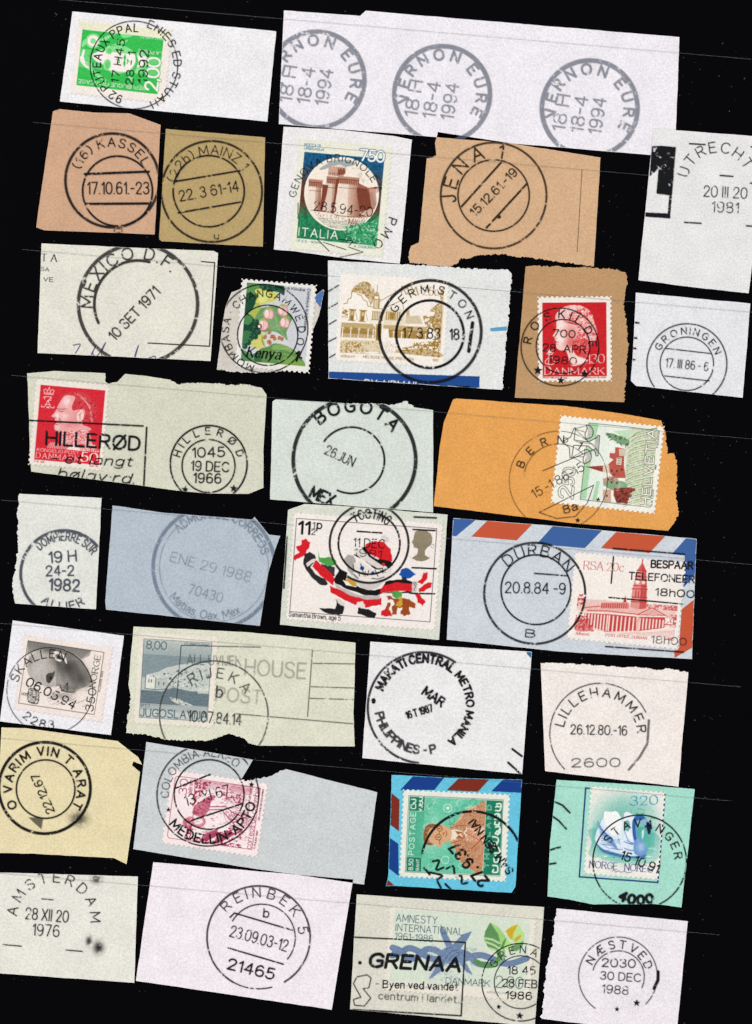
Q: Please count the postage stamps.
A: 15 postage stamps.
